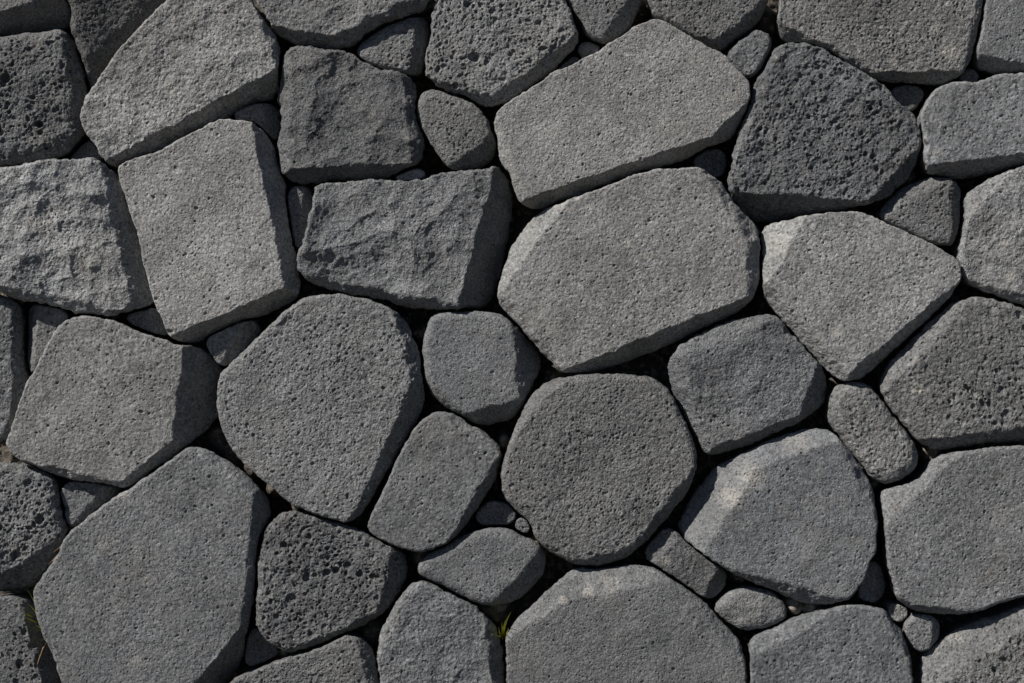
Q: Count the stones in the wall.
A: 66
